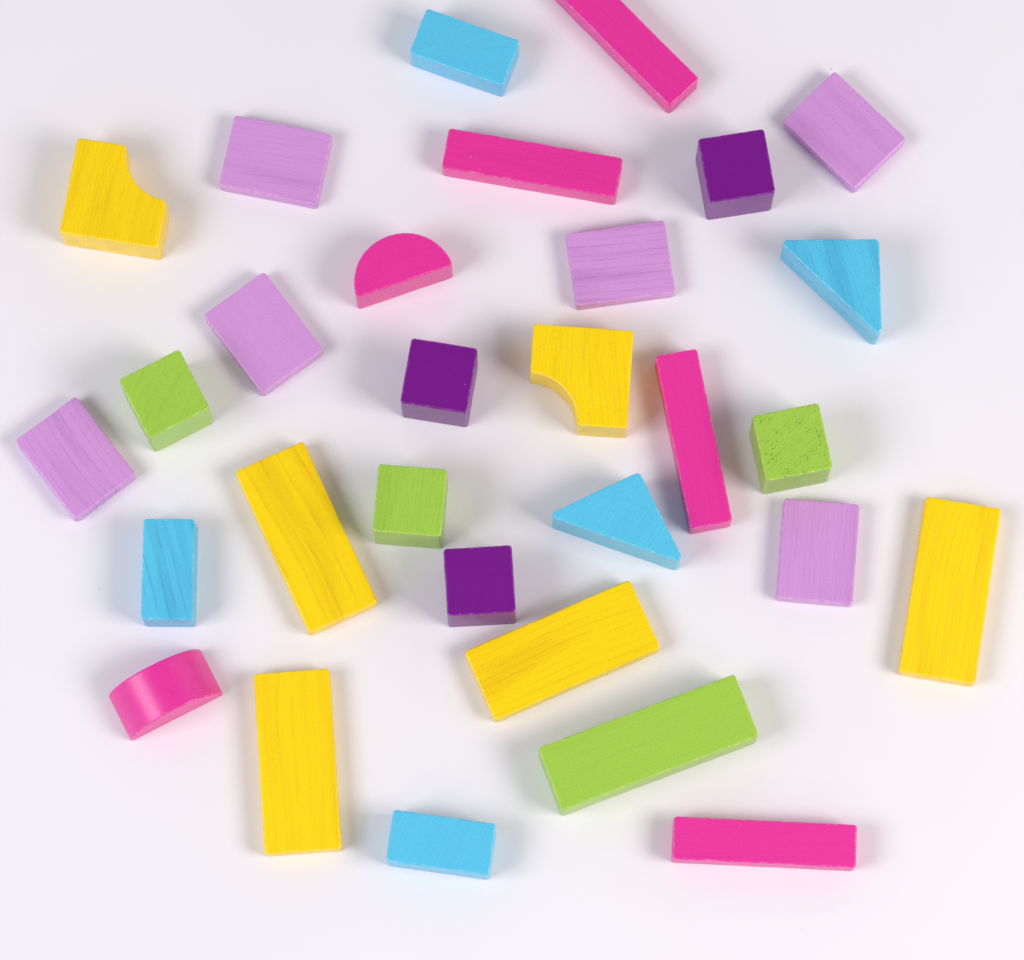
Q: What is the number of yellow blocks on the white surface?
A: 6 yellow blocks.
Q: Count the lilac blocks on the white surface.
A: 6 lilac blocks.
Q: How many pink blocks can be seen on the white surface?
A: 6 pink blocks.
